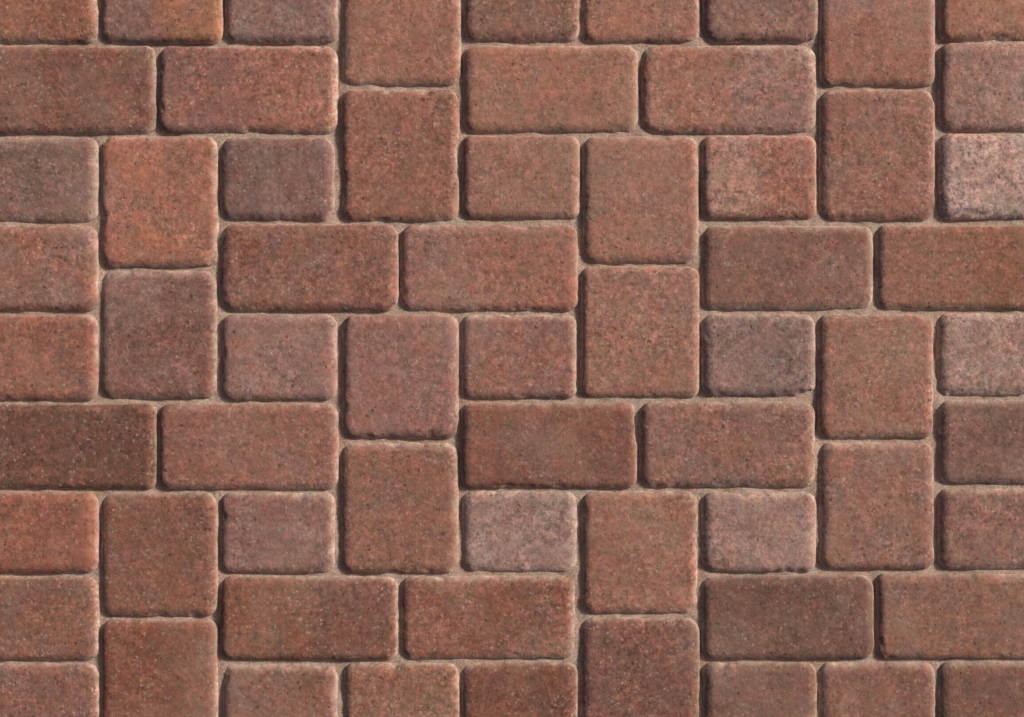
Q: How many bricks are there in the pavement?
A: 65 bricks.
